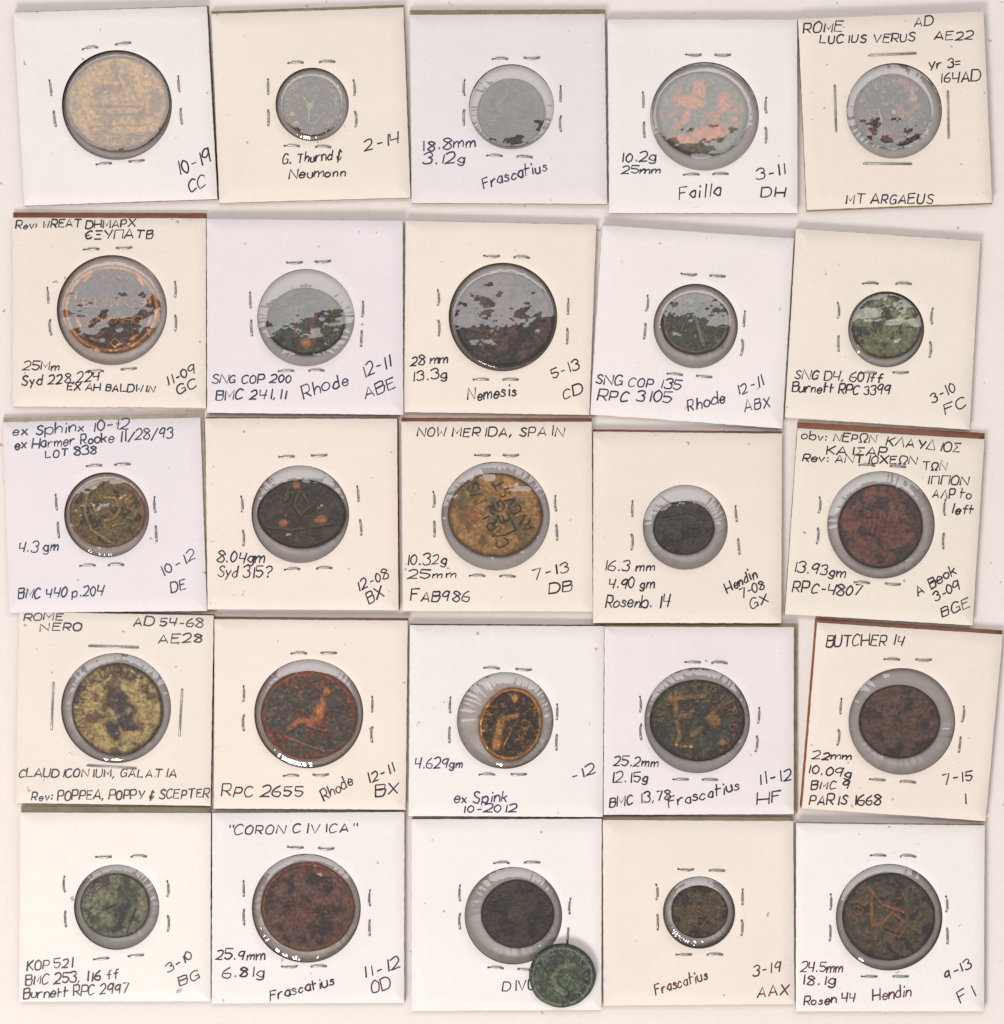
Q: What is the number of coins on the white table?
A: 26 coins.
